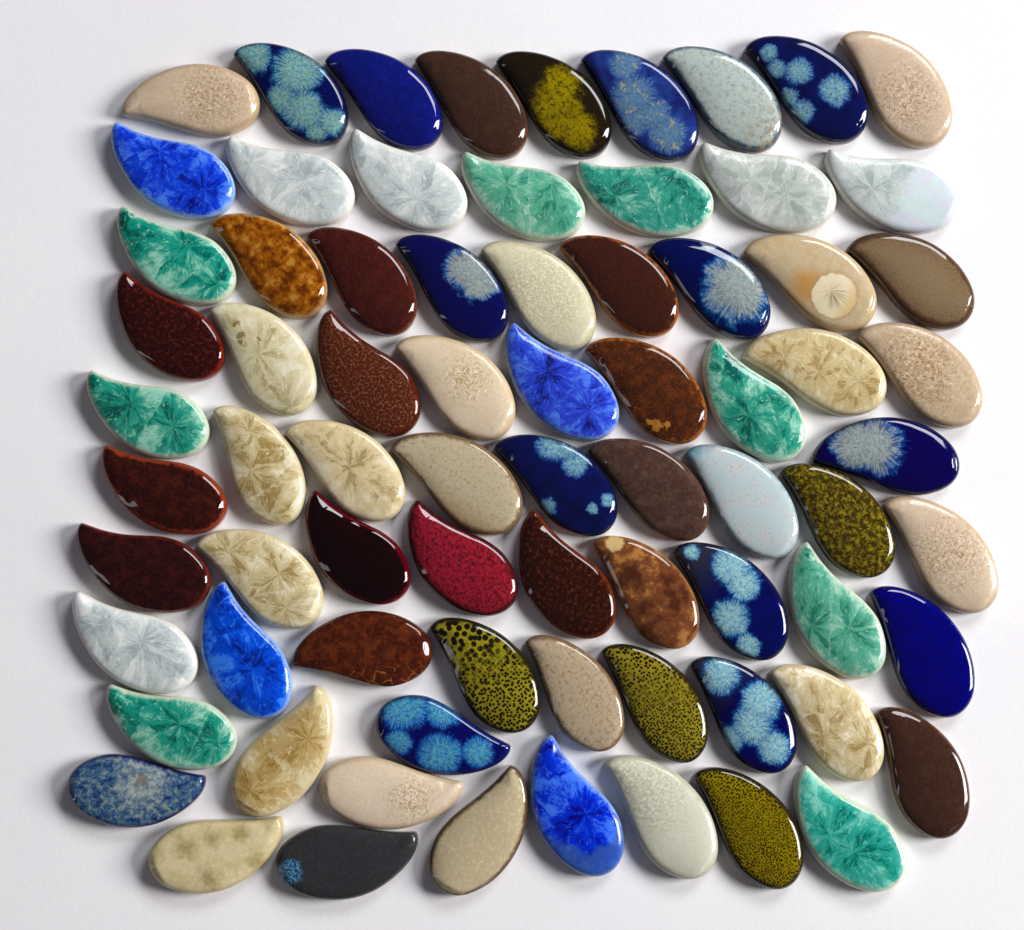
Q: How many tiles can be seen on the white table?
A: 75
